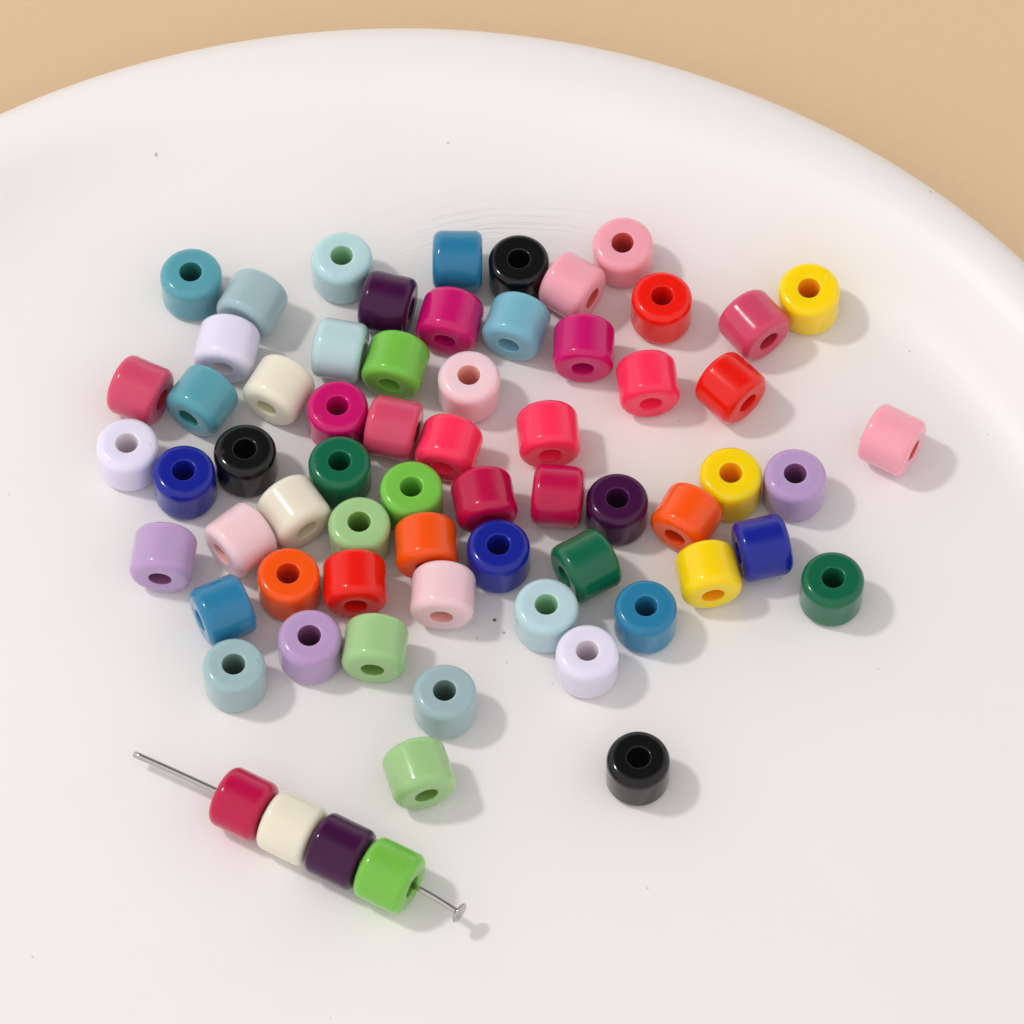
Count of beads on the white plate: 66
